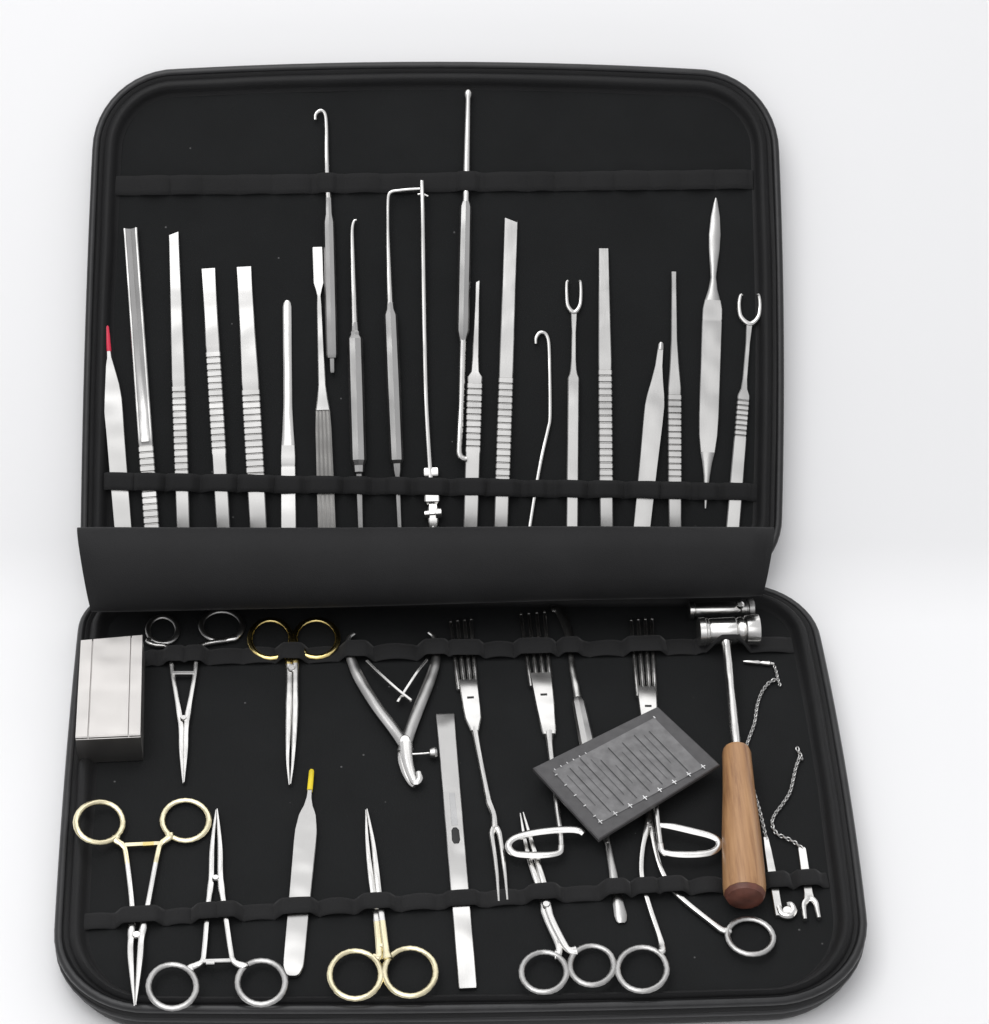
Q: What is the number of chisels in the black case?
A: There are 8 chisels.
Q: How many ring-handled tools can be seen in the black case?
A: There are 7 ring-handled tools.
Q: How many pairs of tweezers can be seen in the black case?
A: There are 3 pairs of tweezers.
